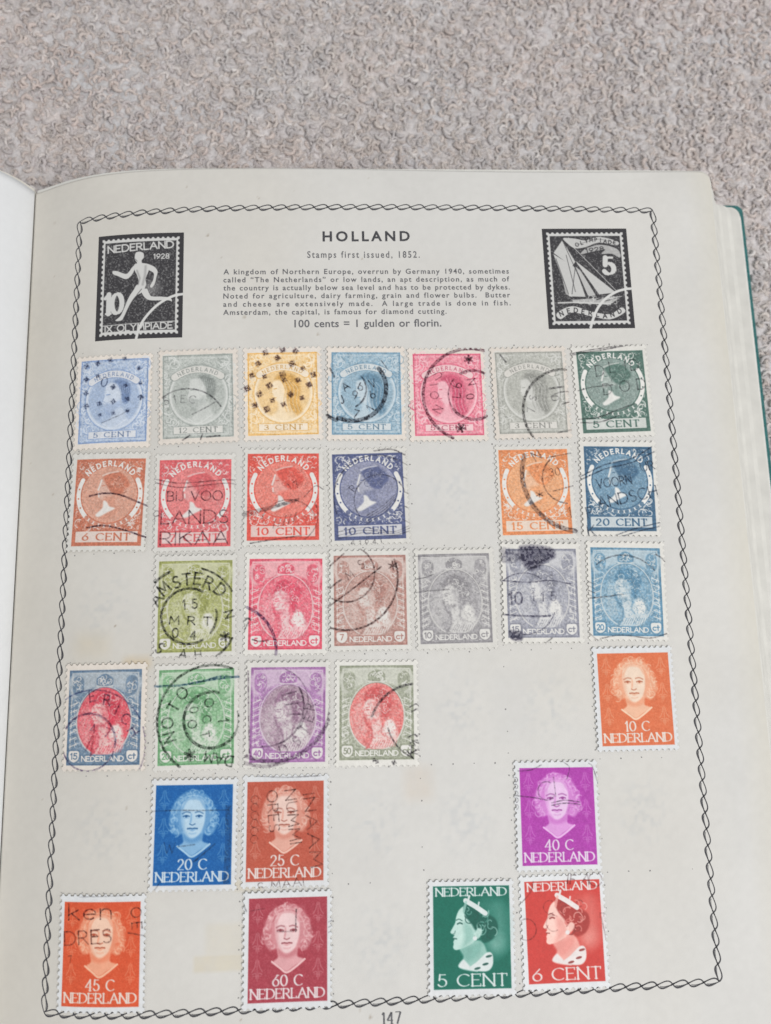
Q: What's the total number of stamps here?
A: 31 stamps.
